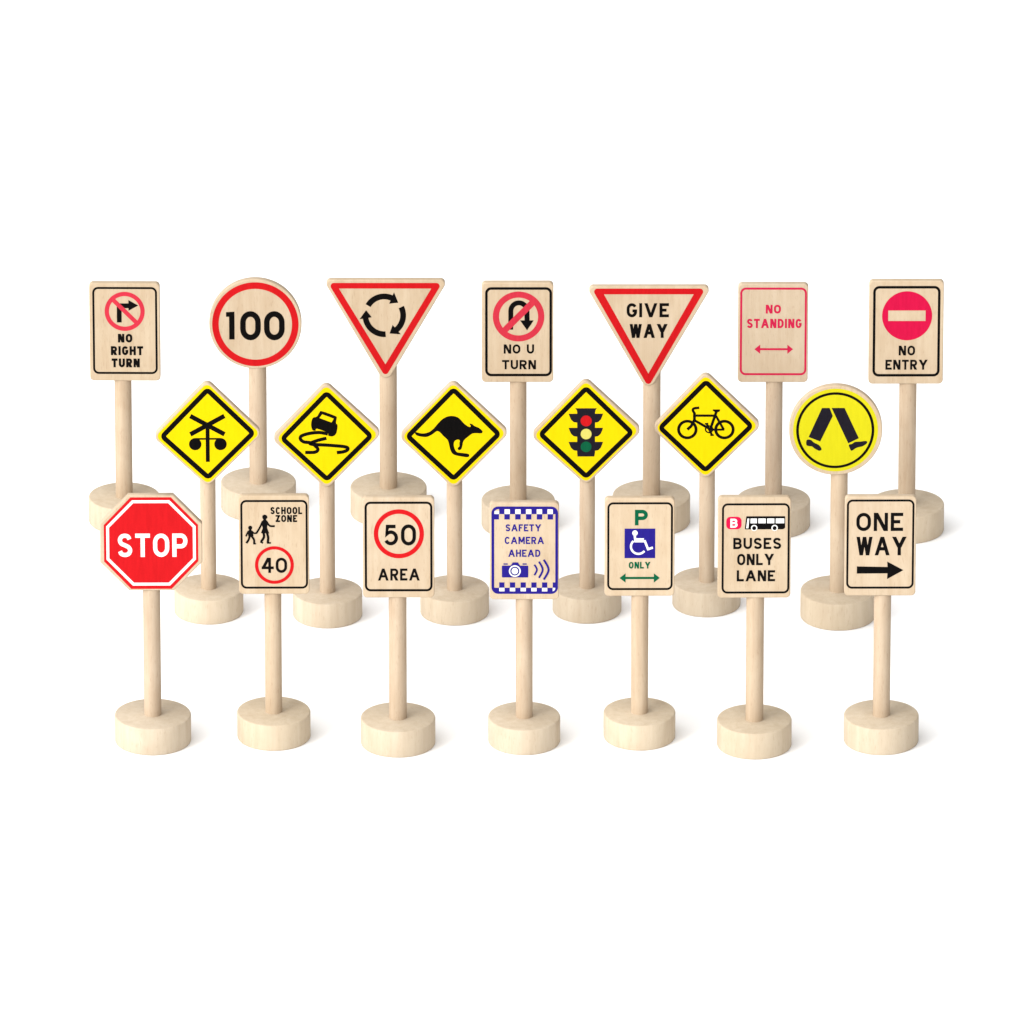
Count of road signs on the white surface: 20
